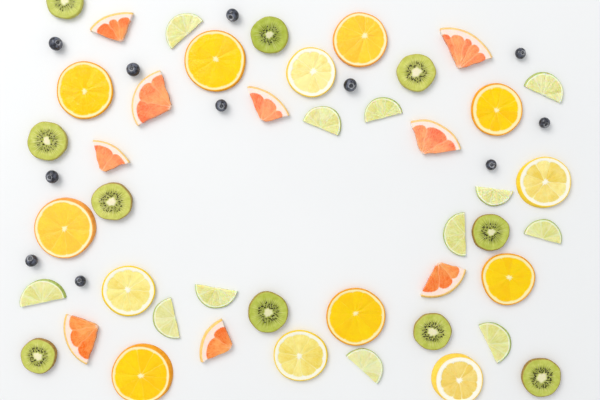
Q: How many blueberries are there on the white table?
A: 11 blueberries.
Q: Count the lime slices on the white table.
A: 12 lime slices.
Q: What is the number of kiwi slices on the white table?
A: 10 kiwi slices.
